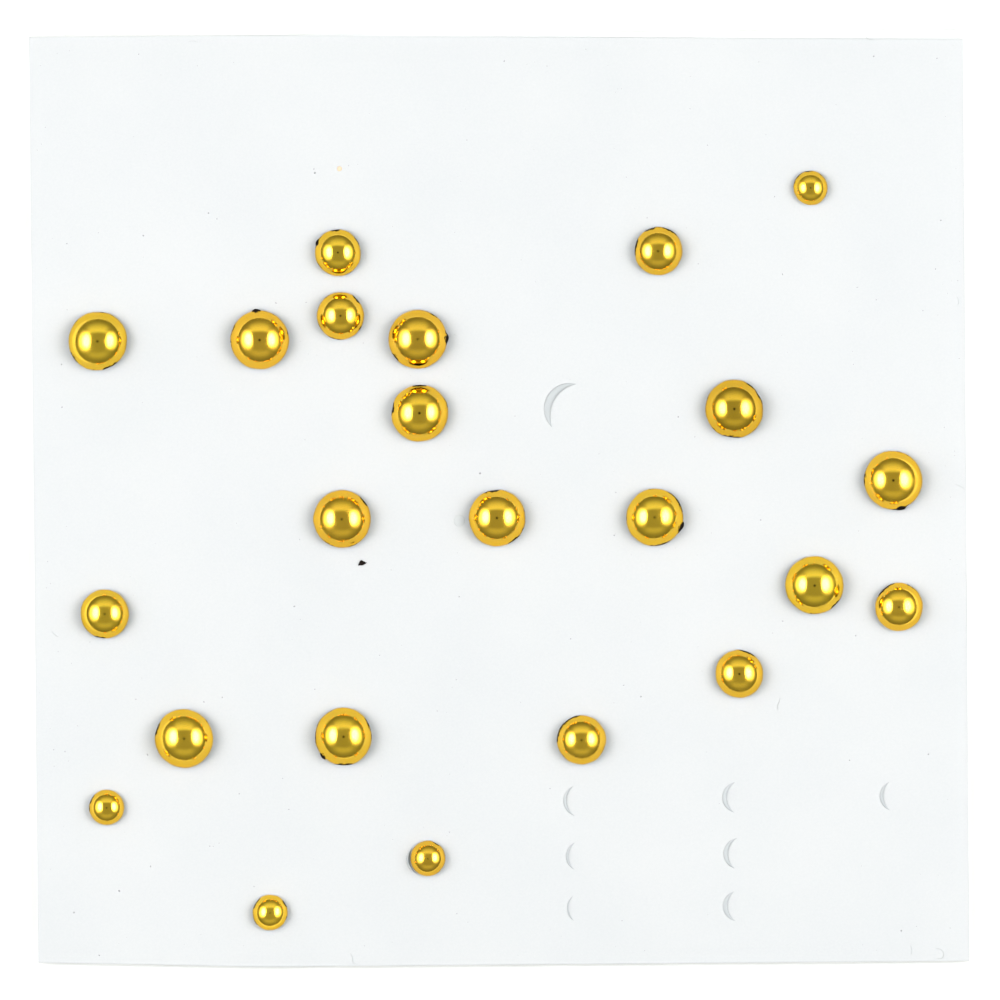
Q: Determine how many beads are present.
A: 23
